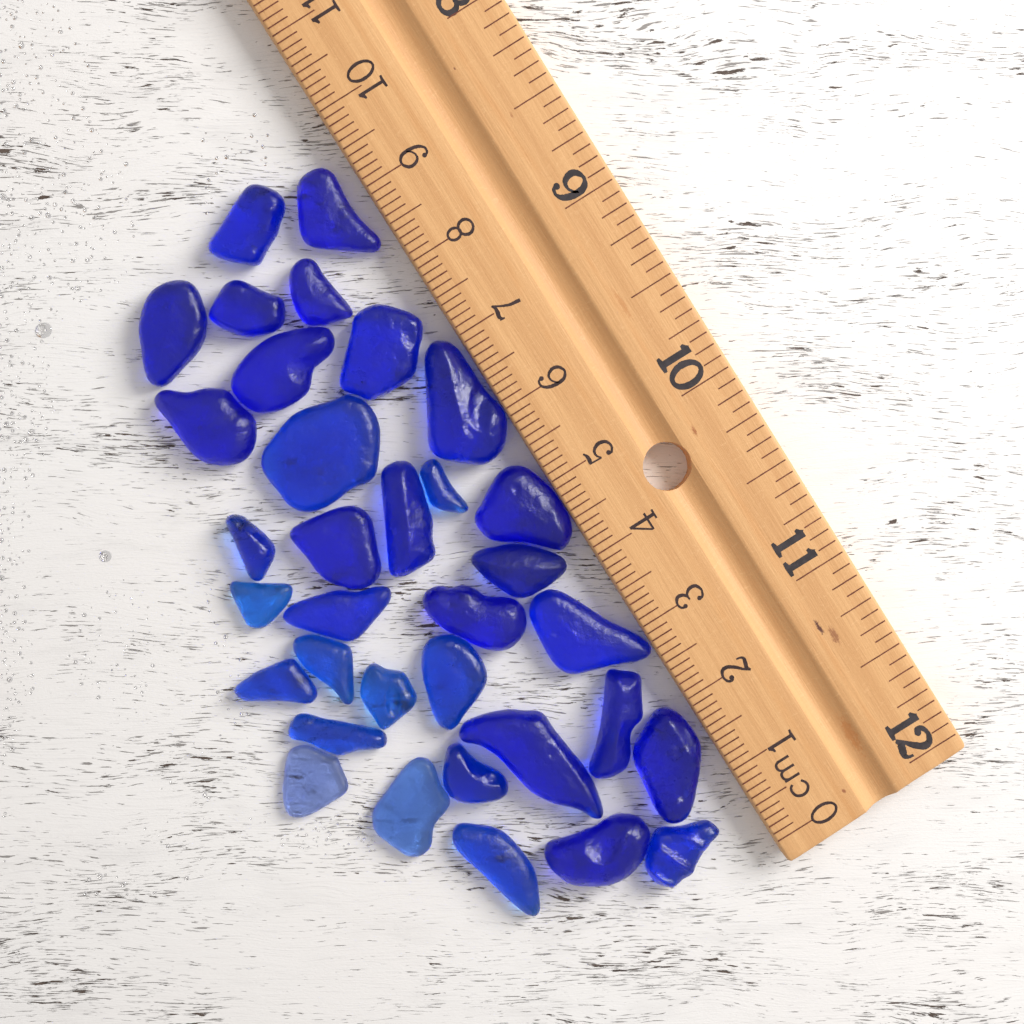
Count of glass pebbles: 34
